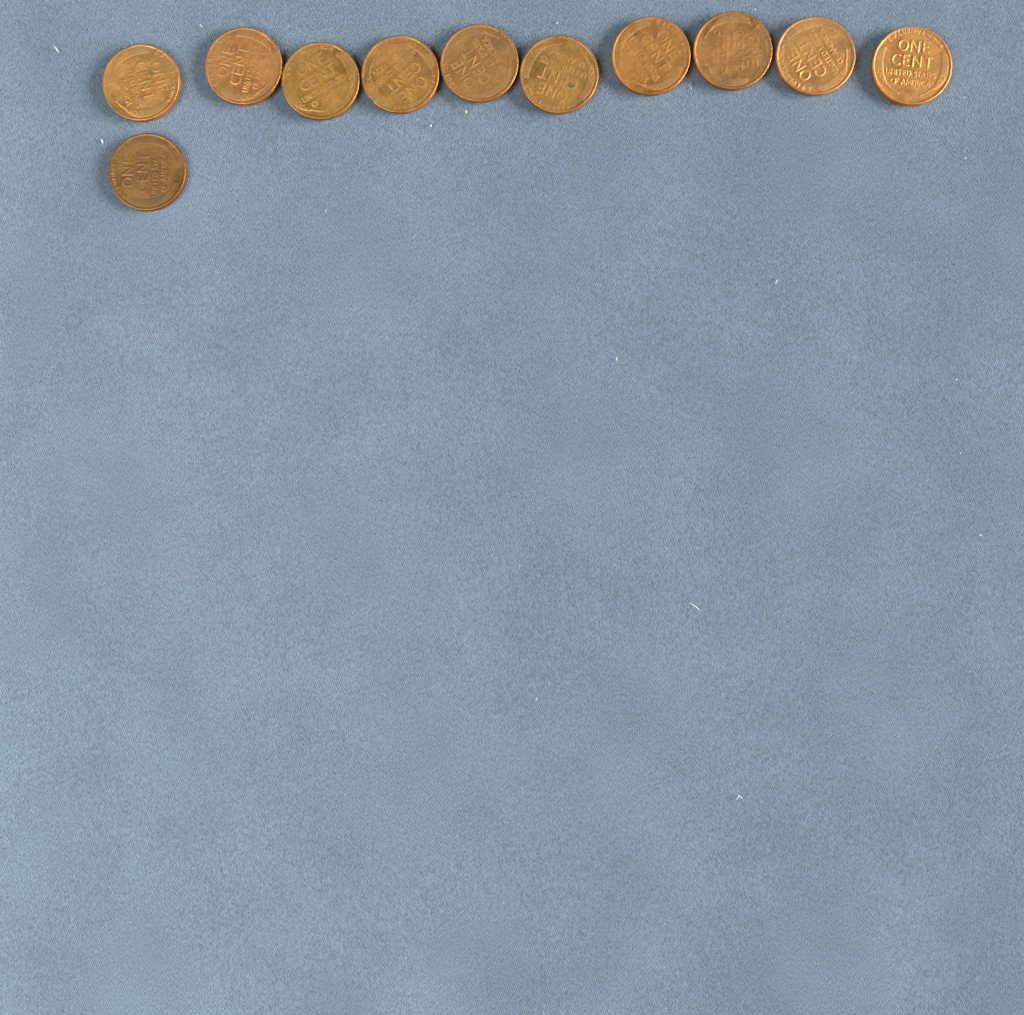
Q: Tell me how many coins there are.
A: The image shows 11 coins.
